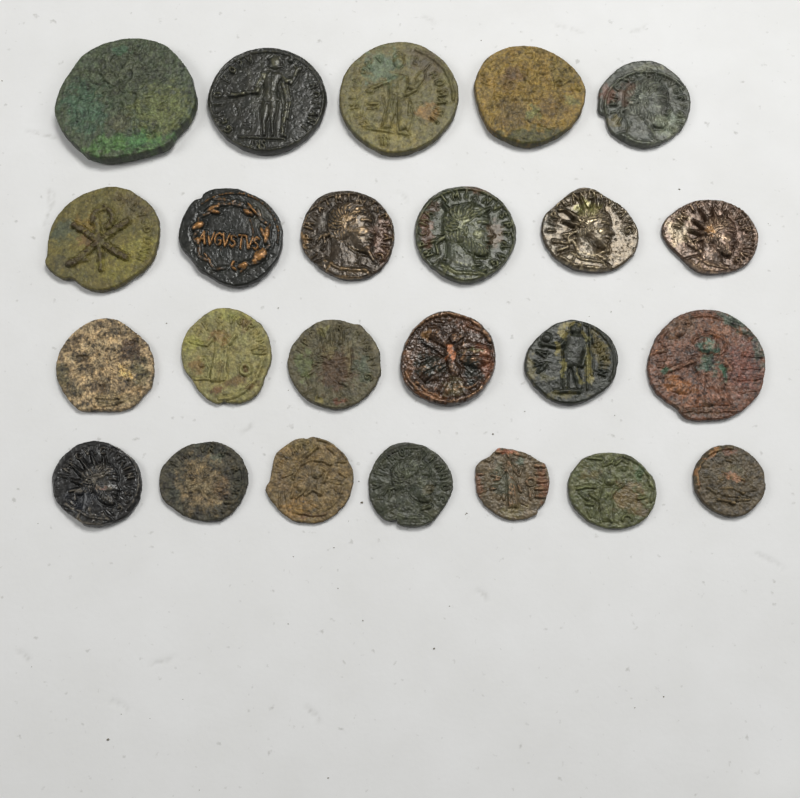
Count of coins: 24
